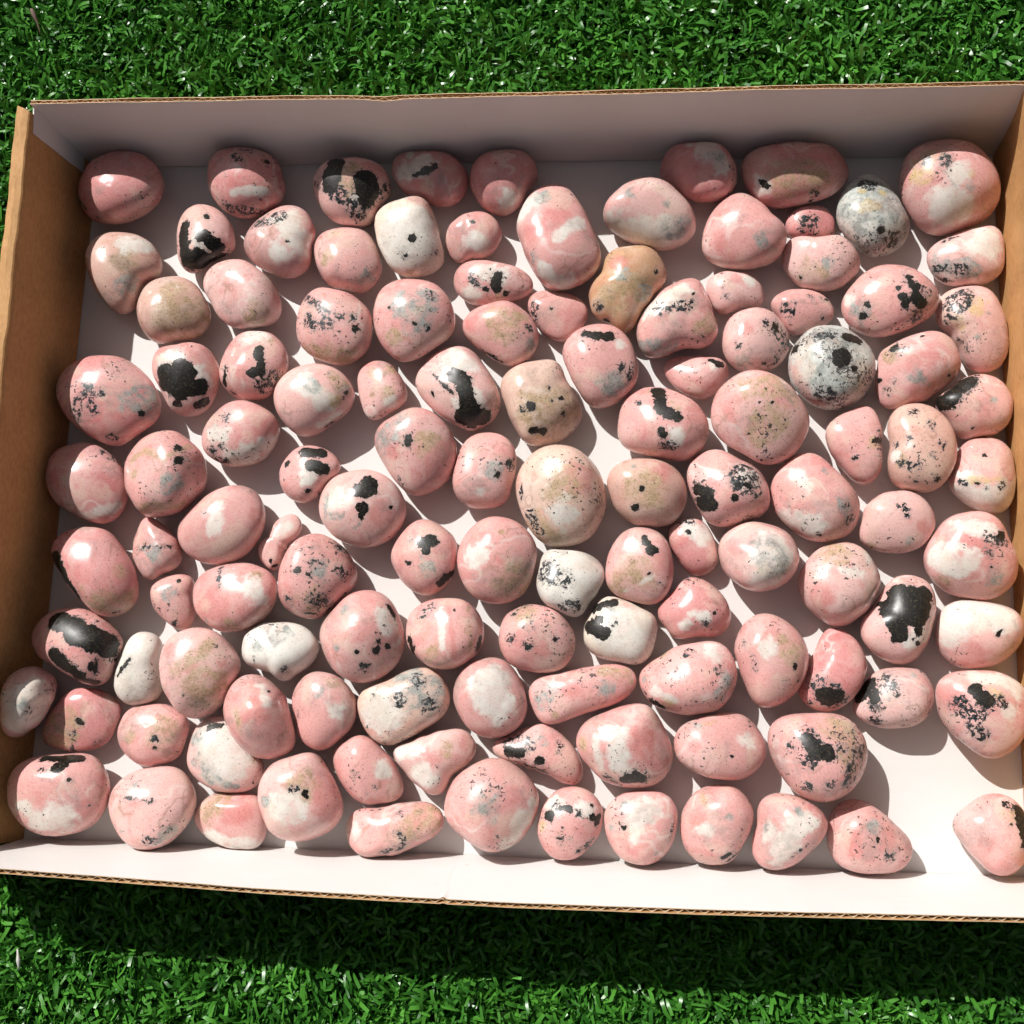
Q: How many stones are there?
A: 122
